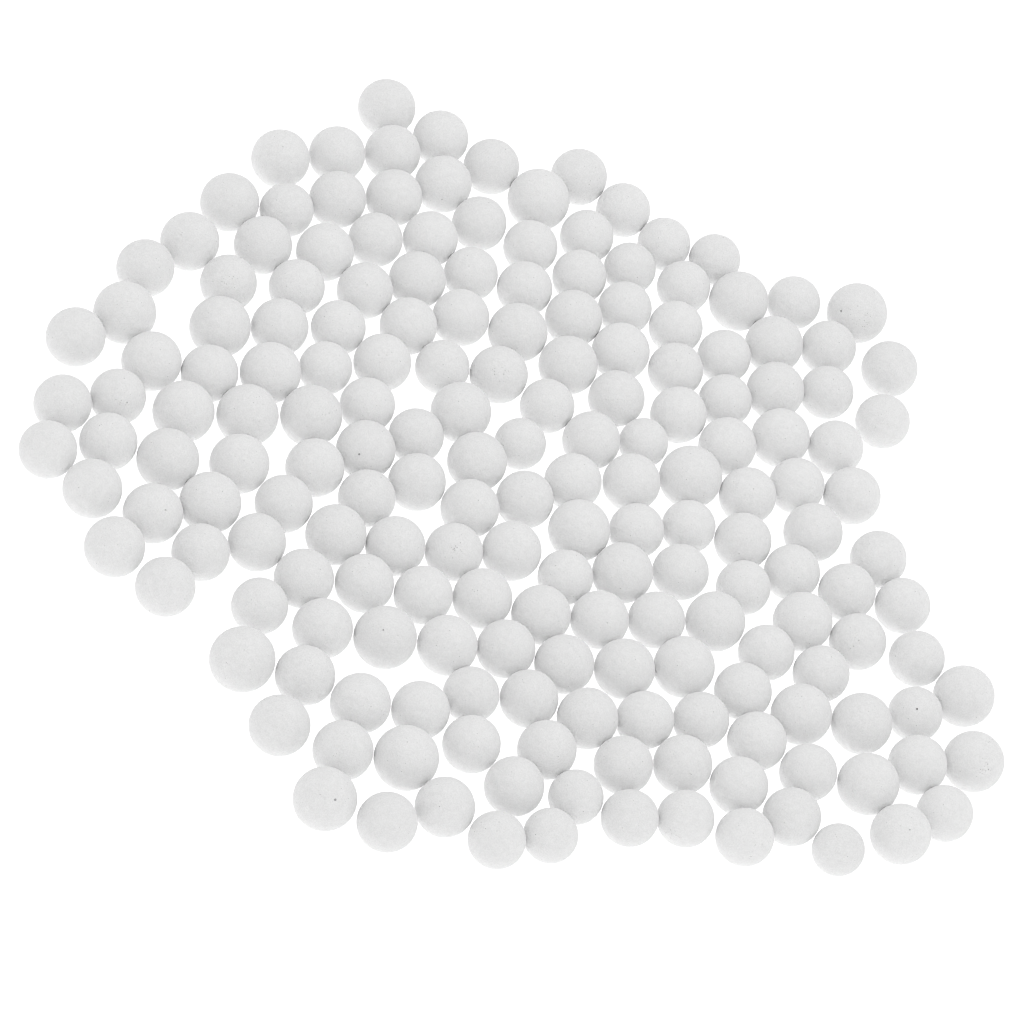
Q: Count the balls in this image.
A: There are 187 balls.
